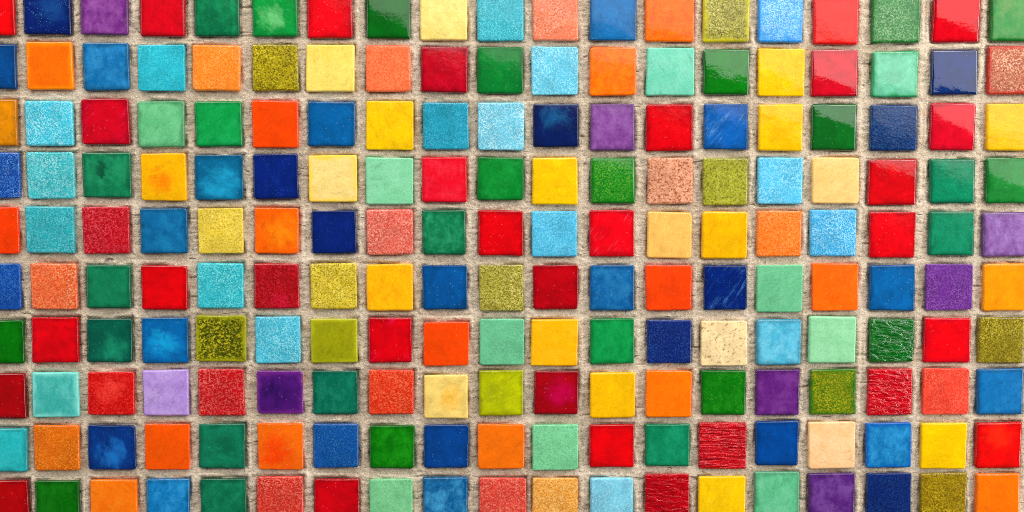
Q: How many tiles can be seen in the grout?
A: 190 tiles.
